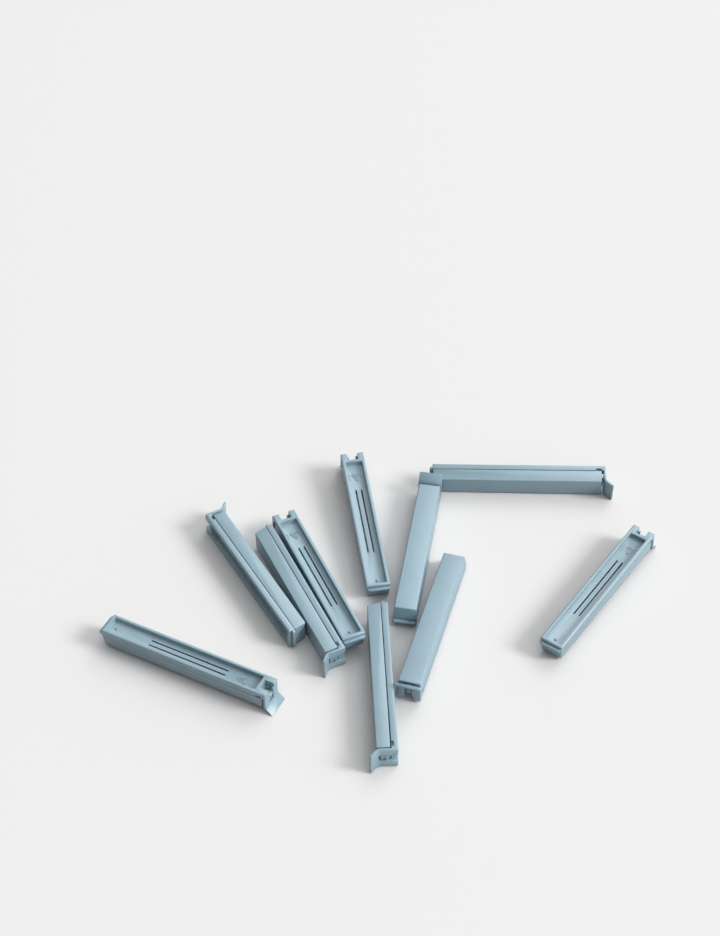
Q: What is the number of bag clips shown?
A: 10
